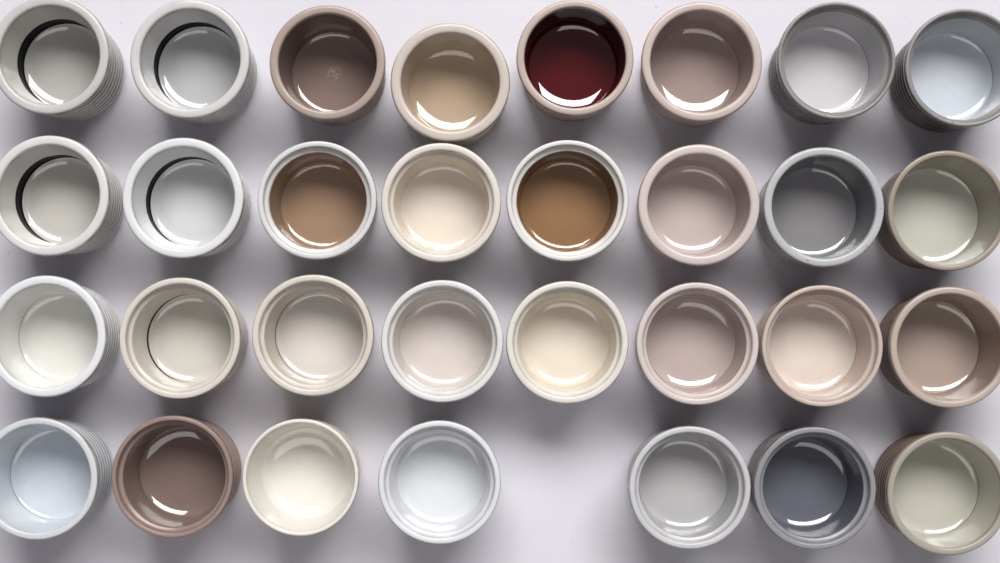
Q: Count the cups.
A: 31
